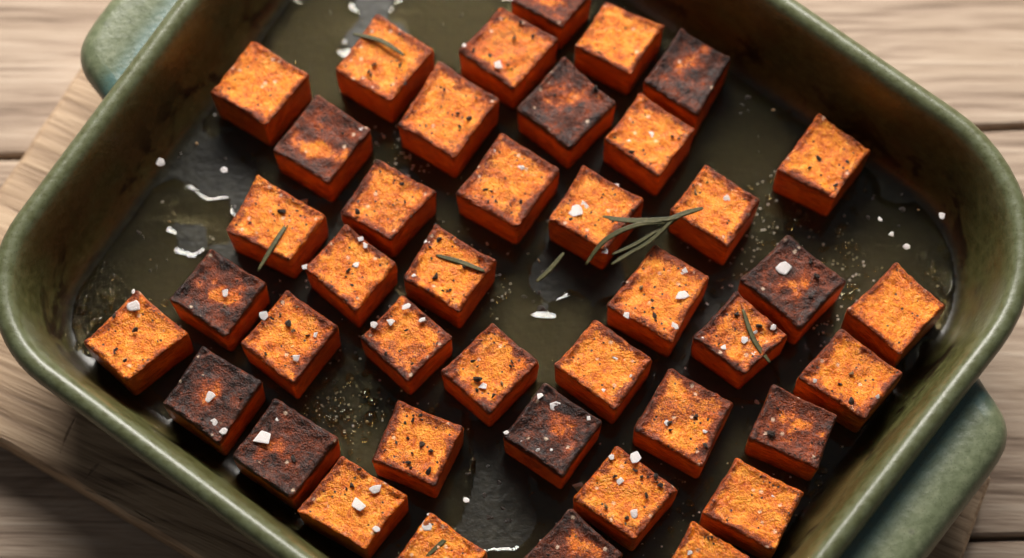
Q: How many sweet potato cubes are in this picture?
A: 41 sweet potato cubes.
